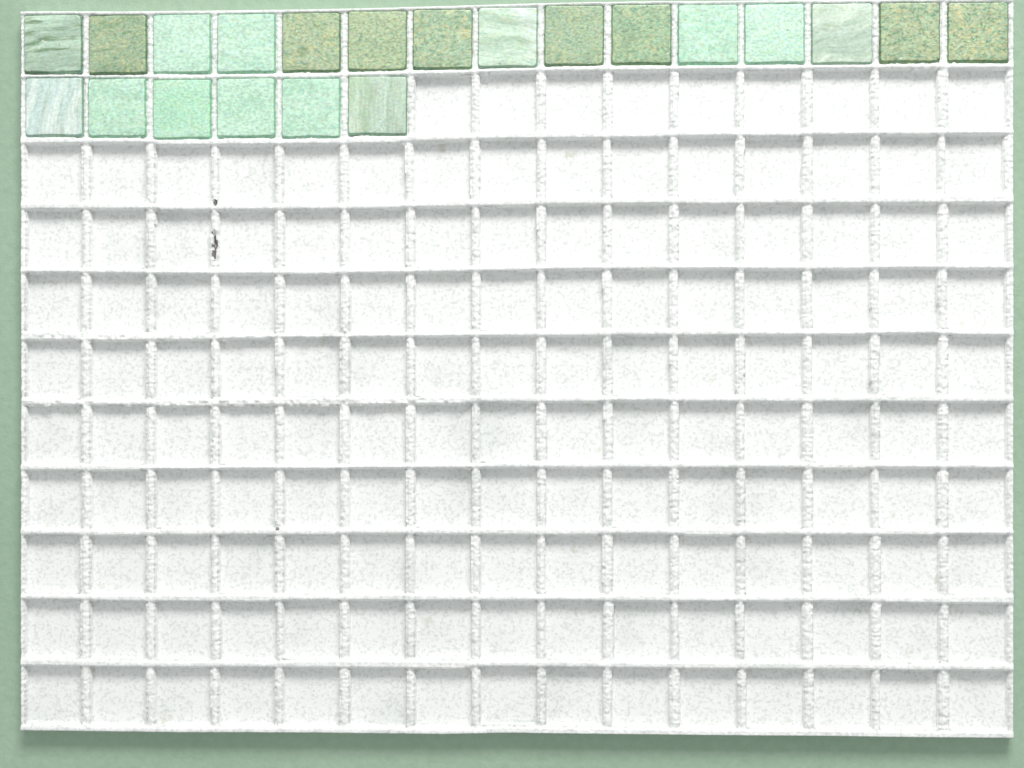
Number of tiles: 21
